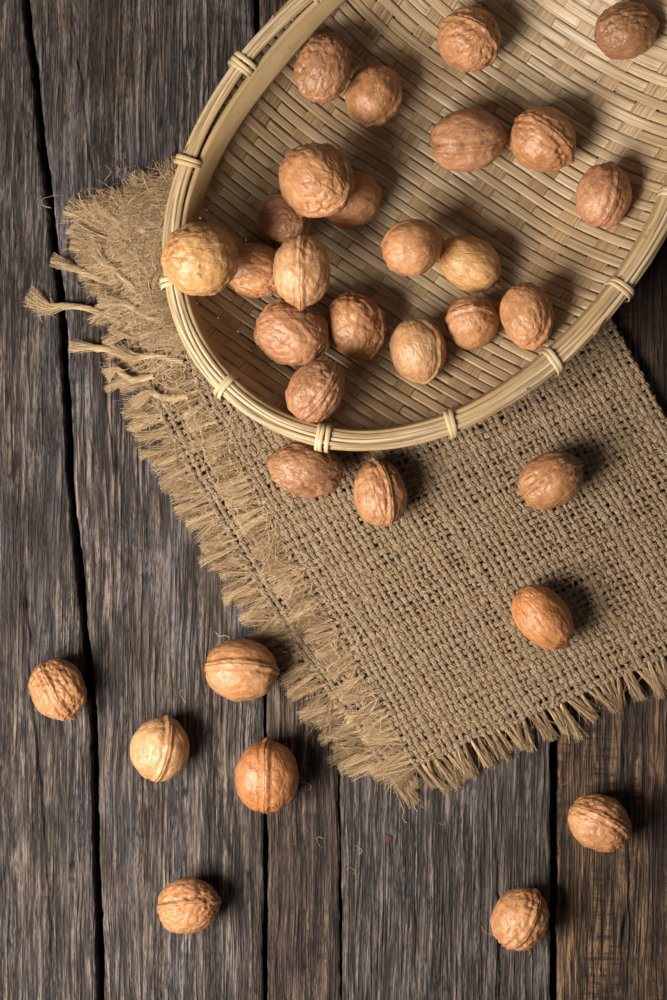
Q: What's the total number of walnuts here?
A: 32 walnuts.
